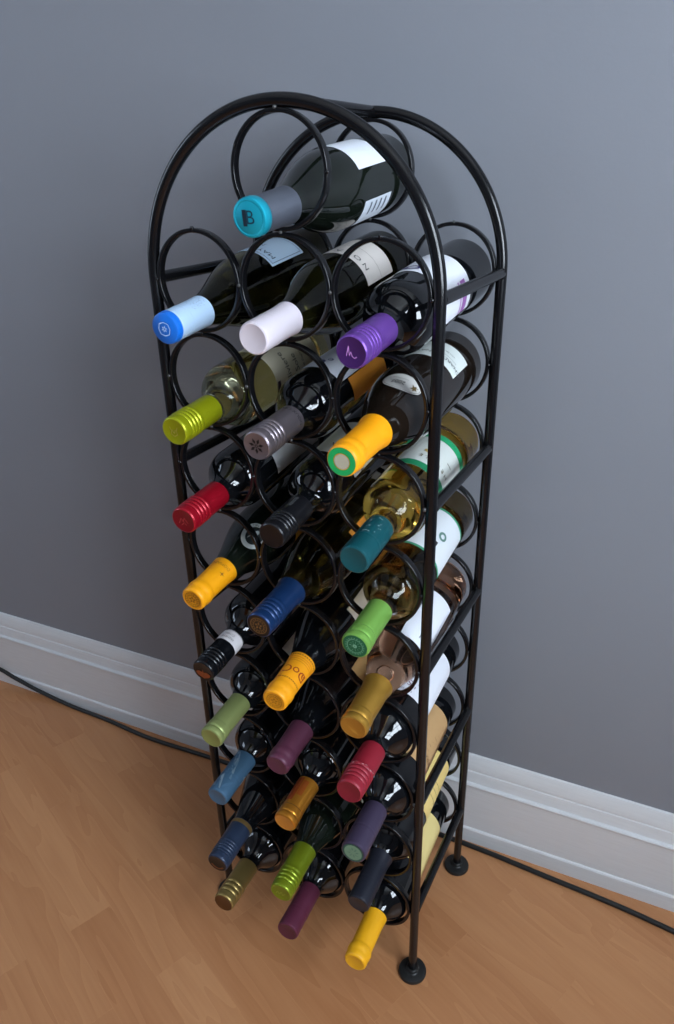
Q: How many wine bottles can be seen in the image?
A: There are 28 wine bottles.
